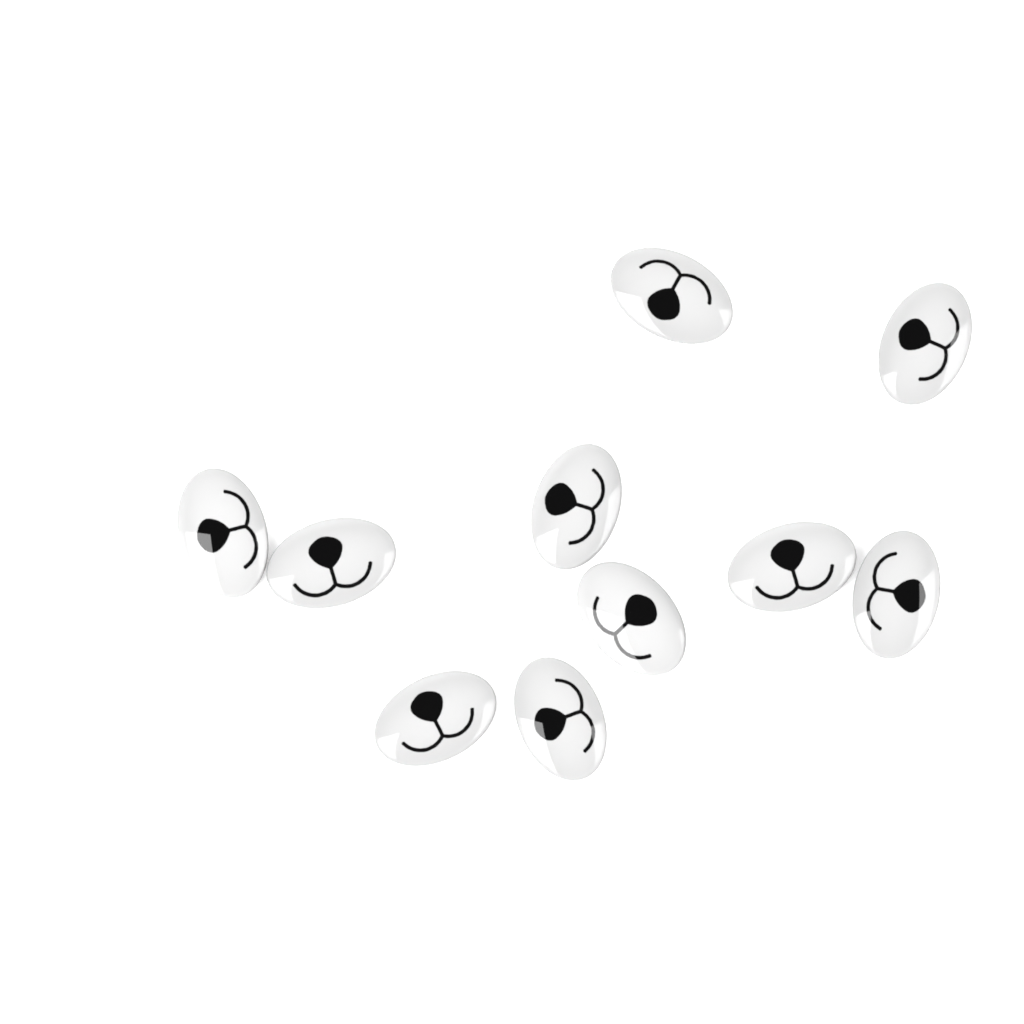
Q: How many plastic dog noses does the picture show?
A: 10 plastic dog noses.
